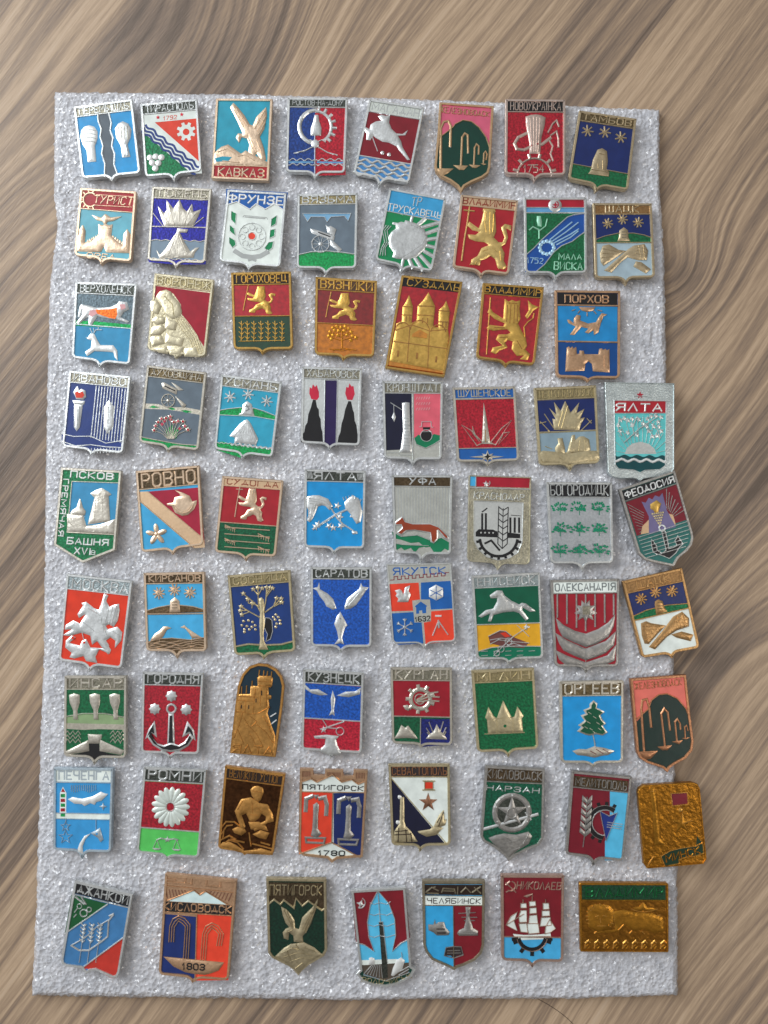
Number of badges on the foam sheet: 70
